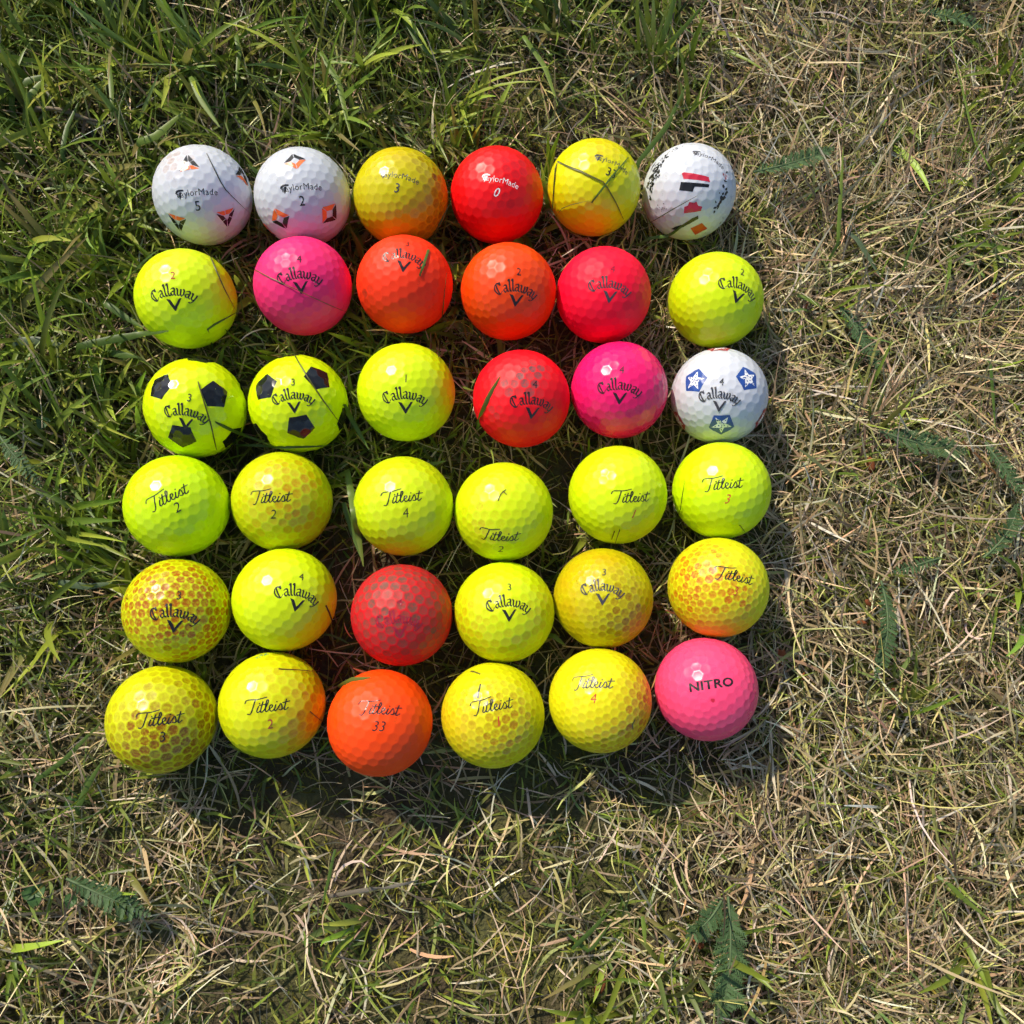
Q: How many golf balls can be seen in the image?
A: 36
